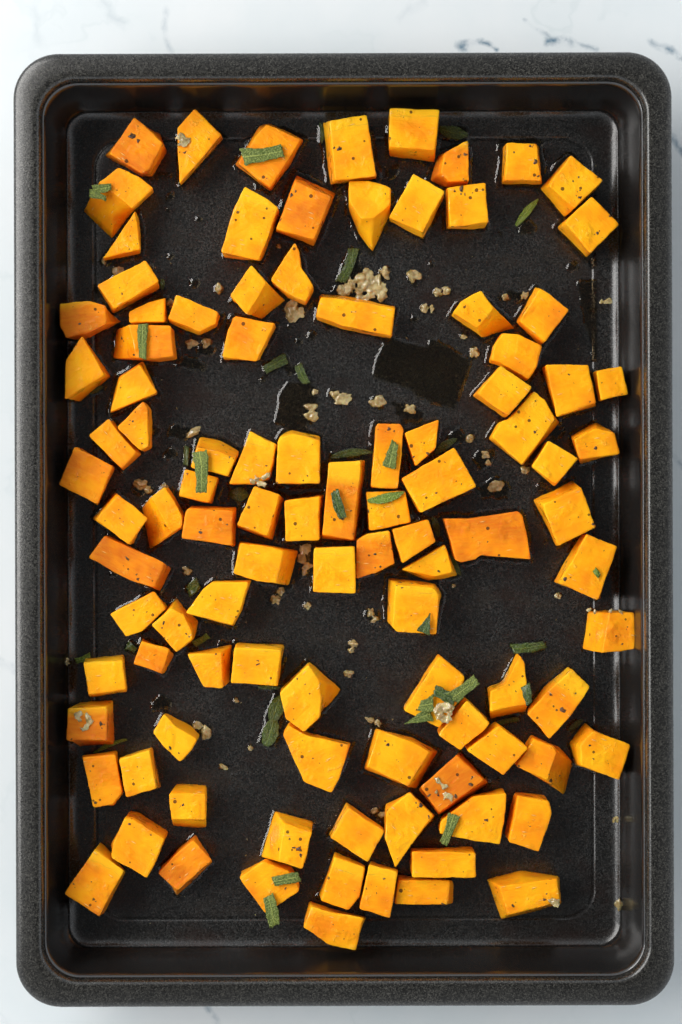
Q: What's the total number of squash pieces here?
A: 102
